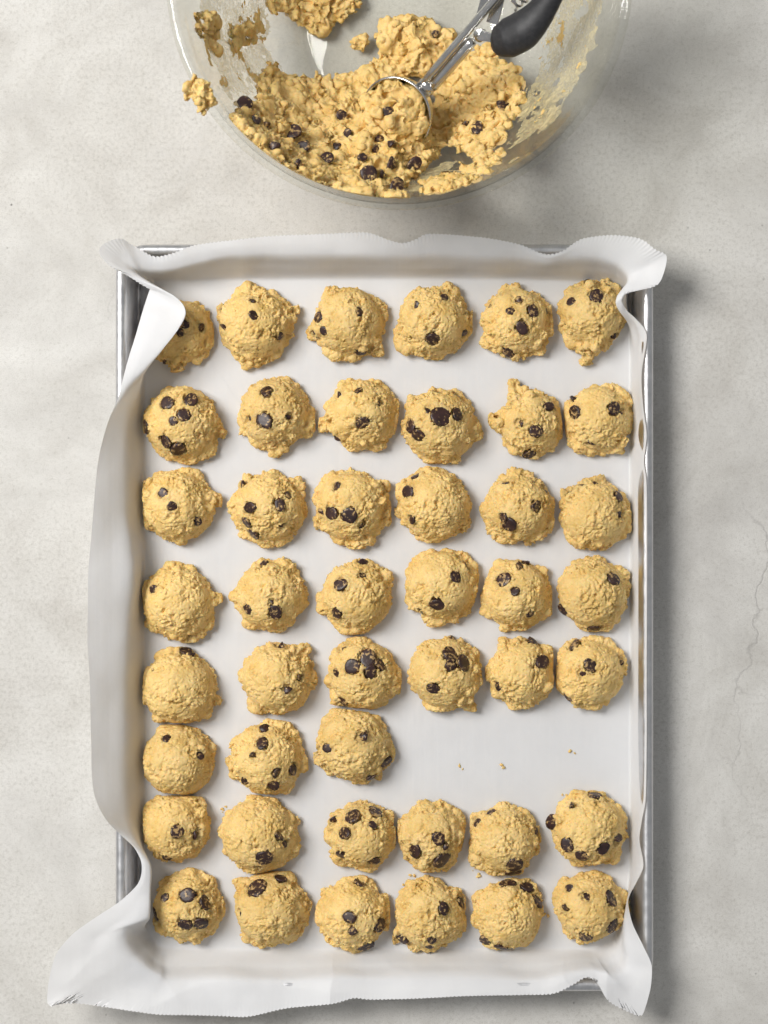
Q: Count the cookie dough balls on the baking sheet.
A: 45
